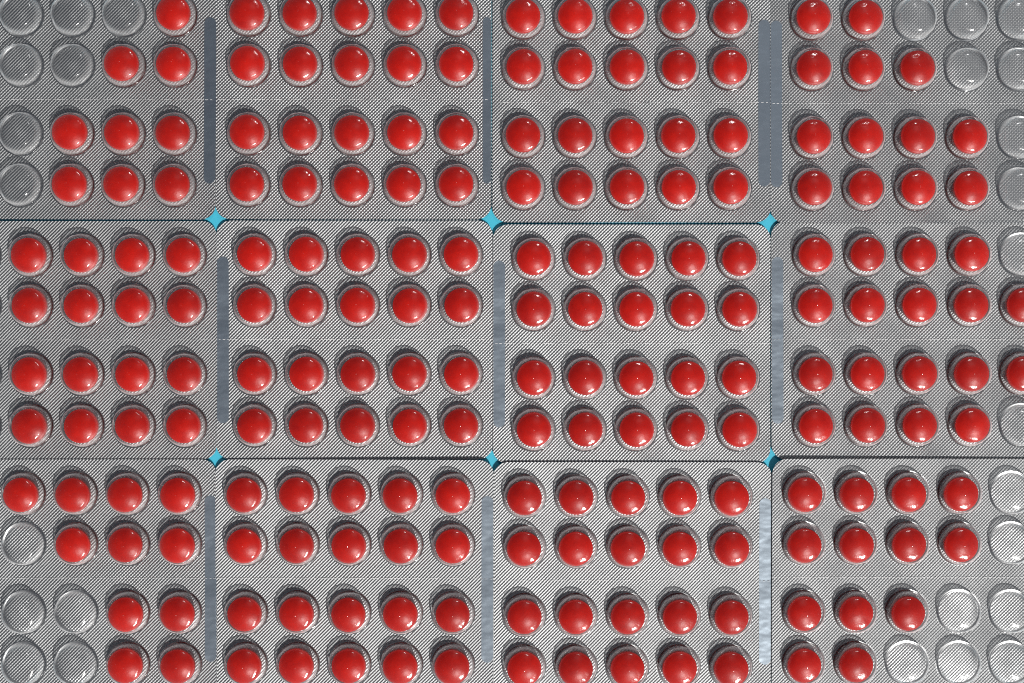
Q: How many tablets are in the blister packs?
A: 200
